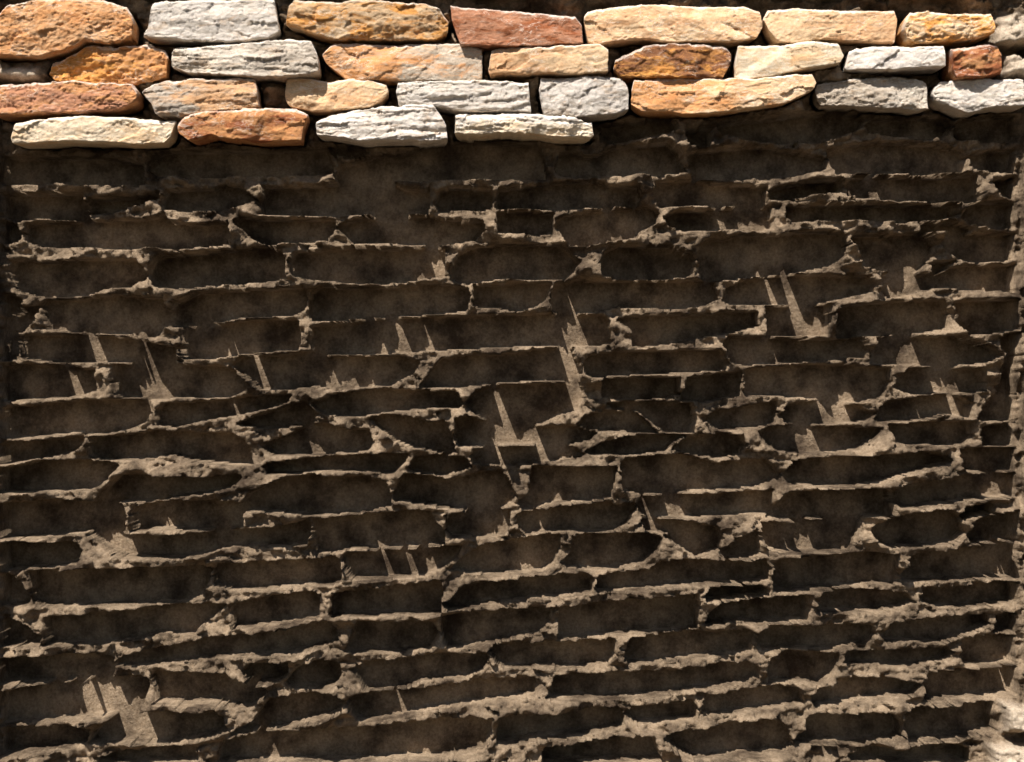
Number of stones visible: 27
